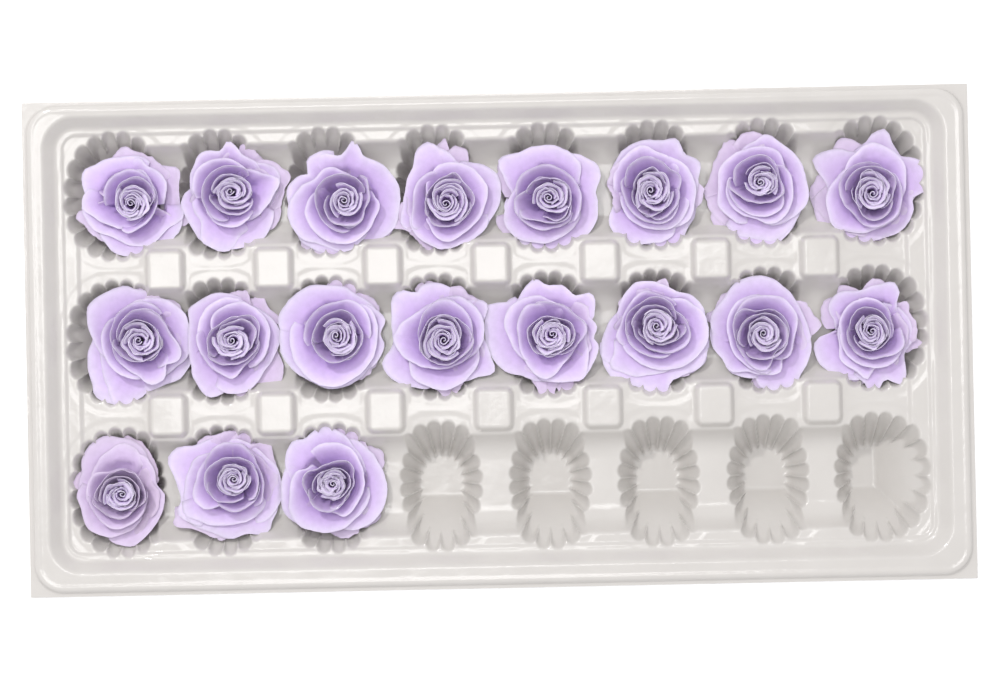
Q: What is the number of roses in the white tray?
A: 19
